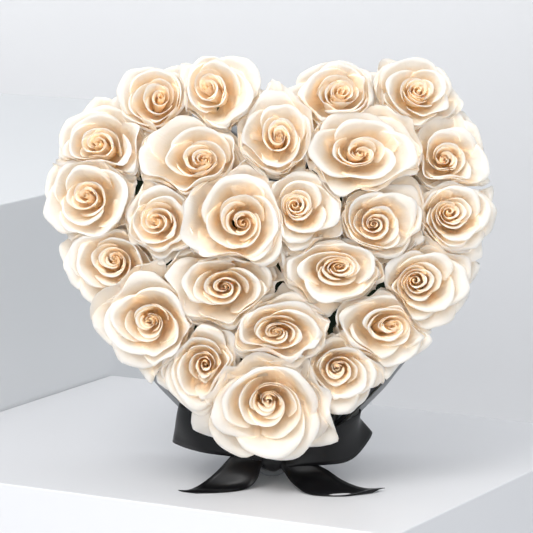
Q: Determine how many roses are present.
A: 25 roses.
